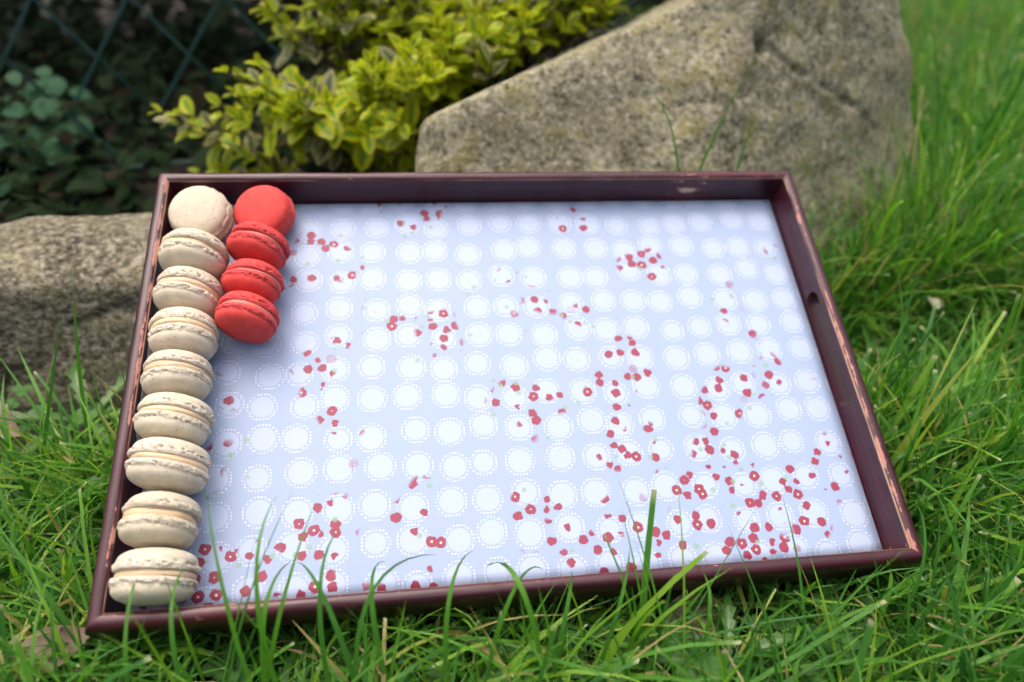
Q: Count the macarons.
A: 13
